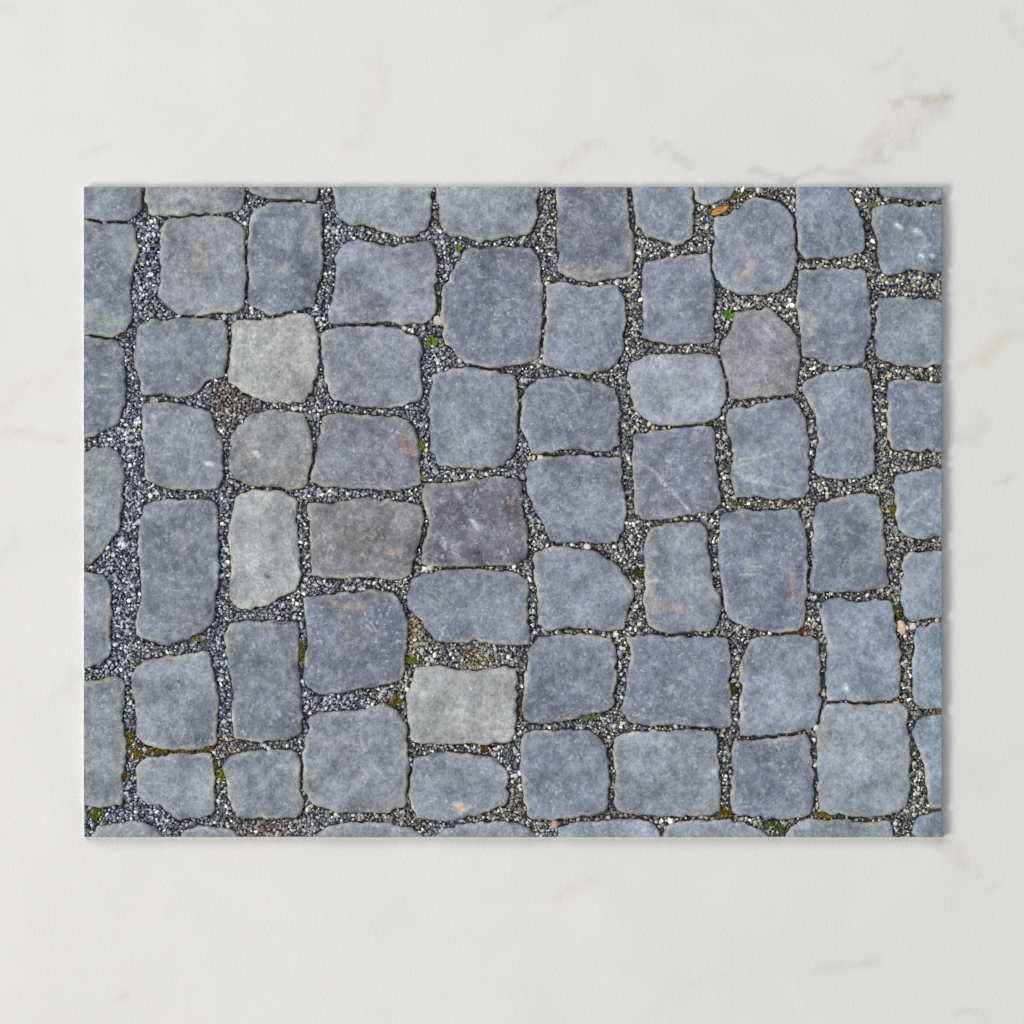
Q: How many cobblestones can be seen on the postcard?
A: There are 77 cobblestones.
